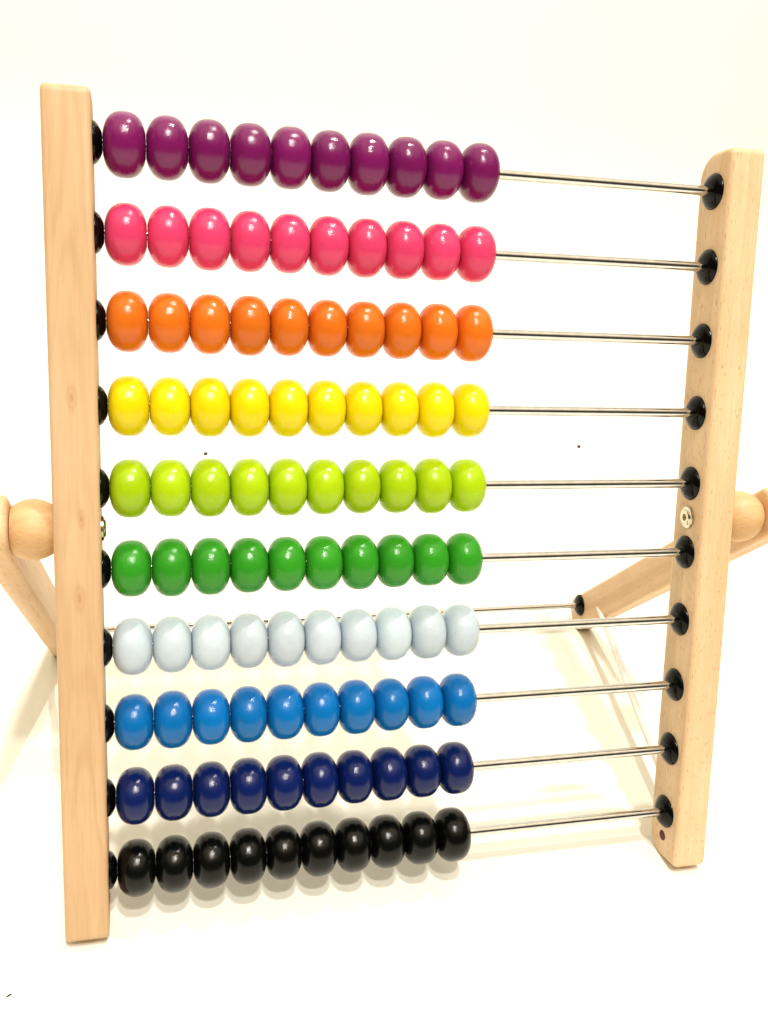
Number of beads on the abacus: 100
